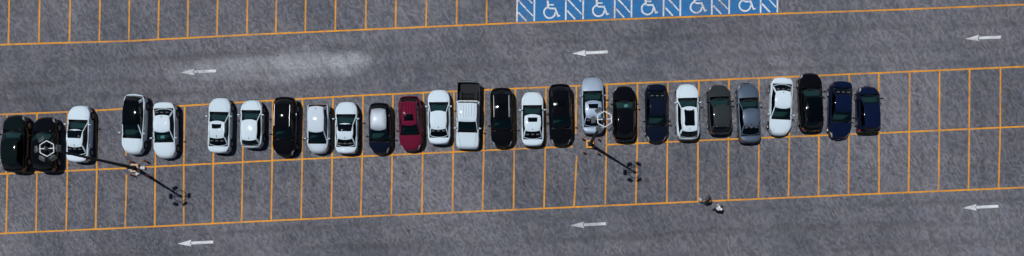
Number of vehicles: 27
